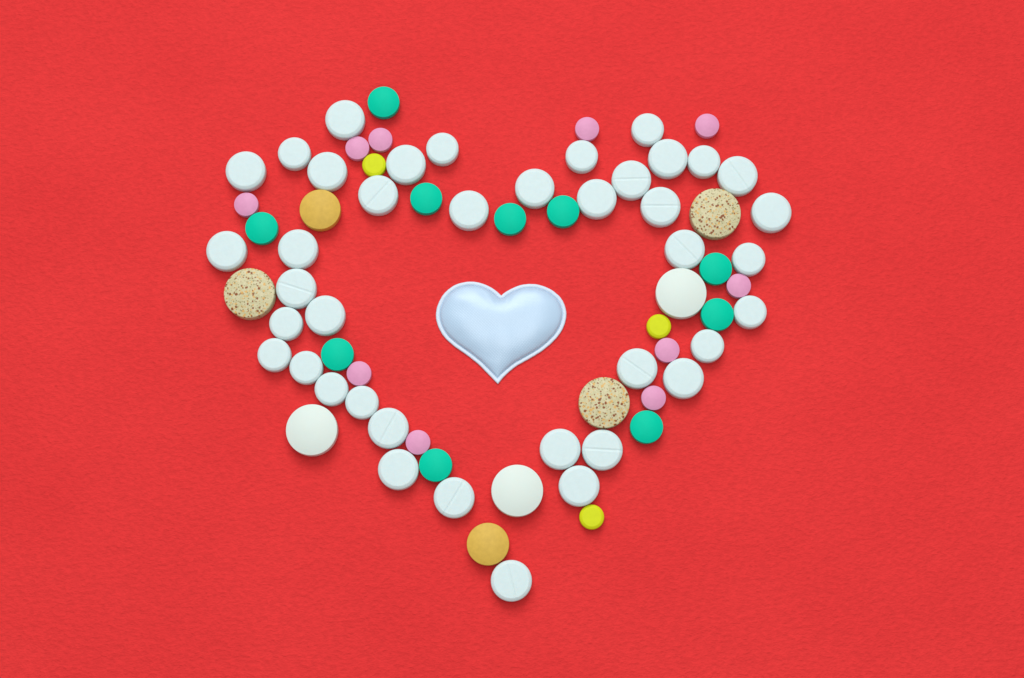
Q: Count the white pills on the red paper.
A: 43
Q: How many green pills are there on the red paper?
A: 10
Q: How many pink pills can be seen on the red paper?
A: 10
